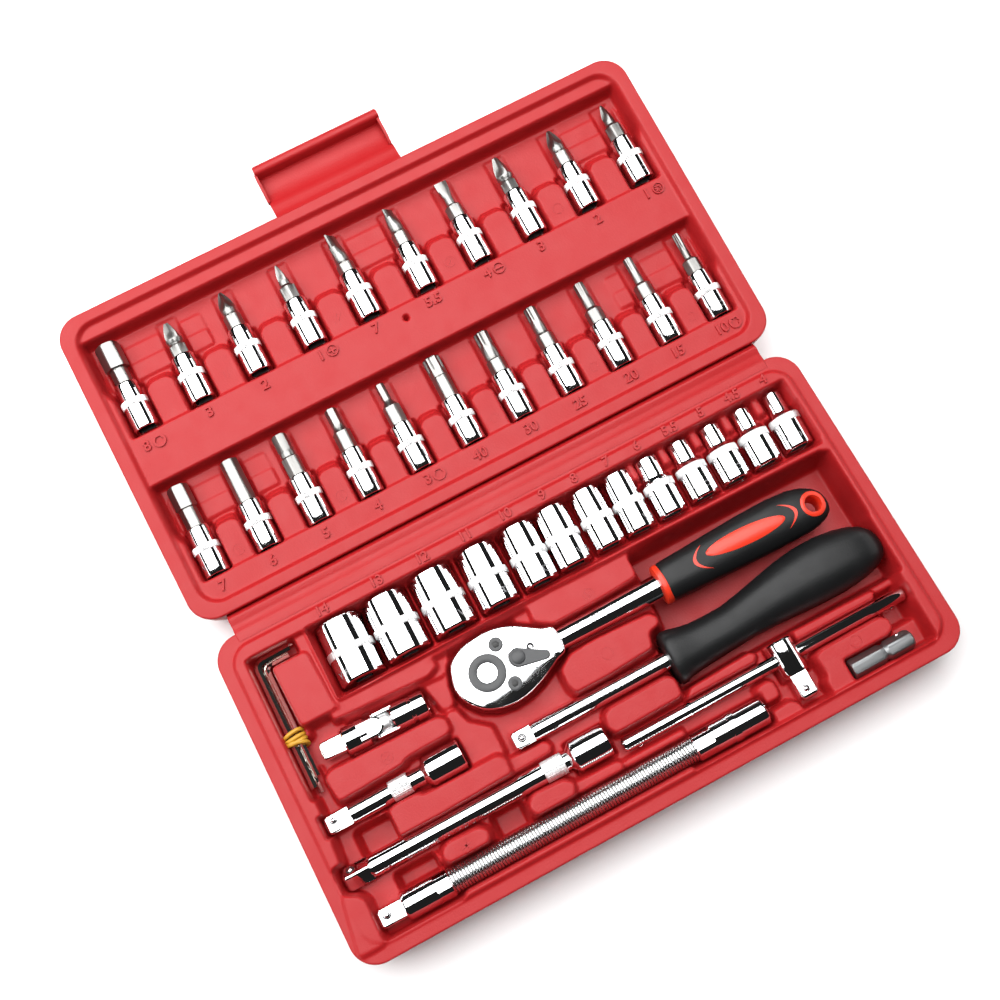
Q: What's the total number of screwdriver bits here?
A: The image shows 21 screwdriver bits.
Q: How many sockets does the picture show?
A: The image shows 13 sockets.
